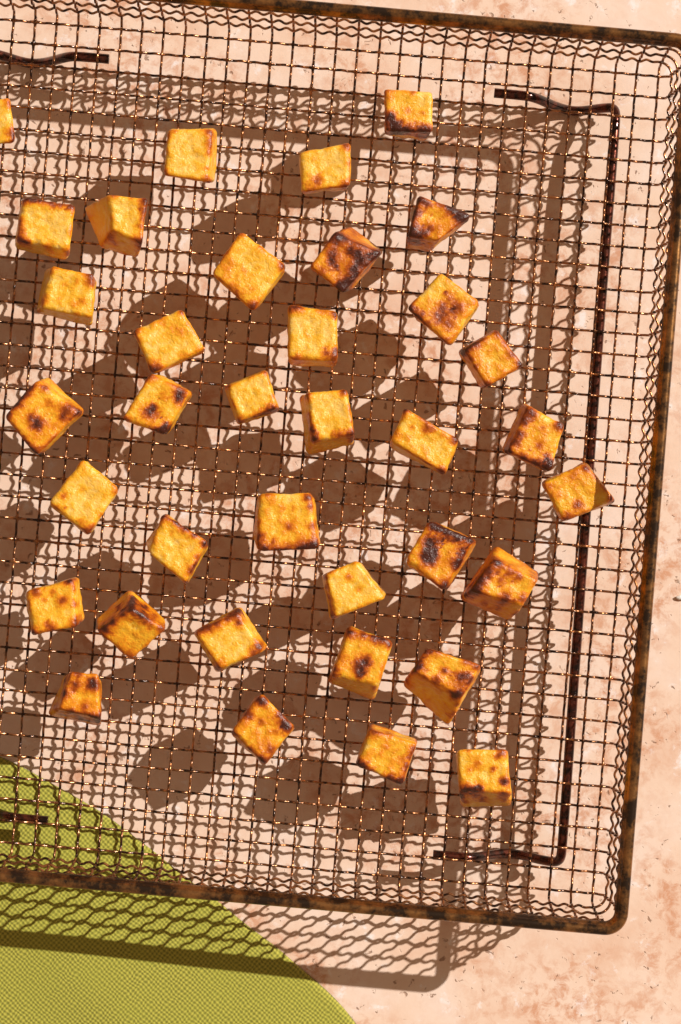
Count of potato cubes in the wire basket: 36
